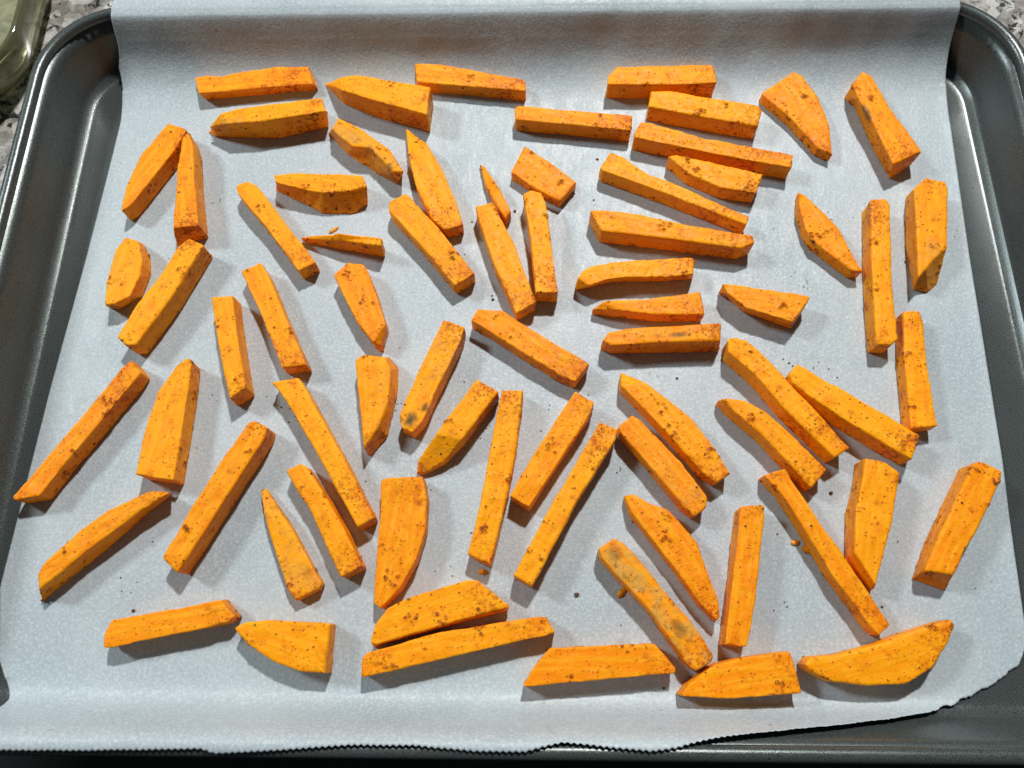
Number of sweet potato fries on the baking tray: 71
